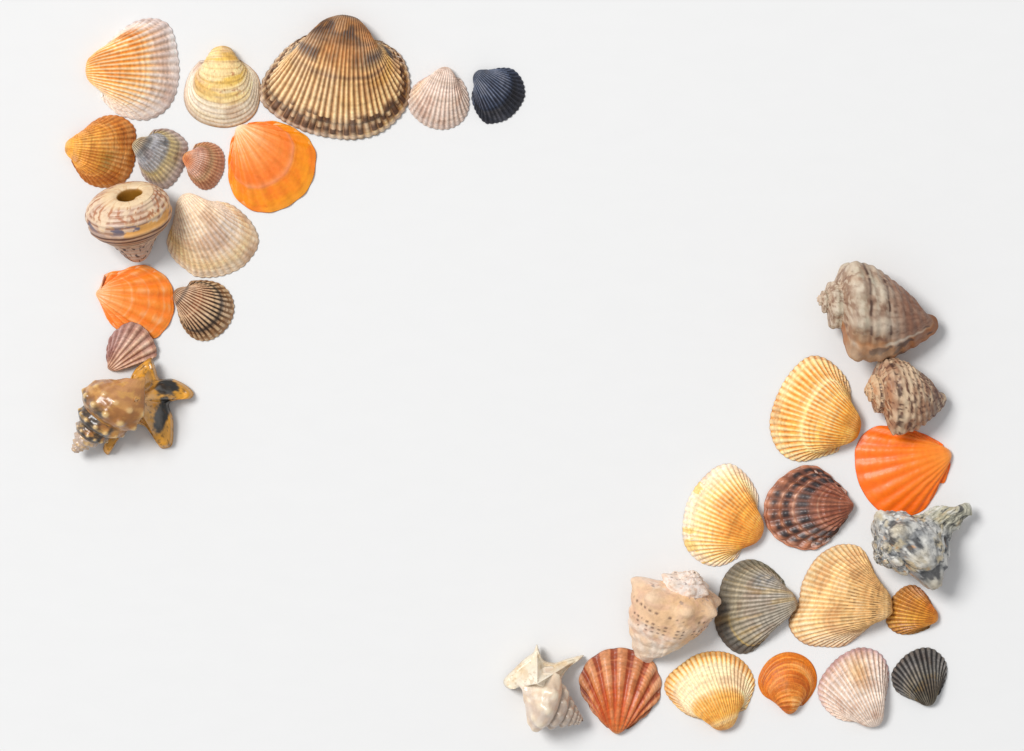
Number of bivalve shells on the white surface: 25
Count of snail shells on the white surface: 7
